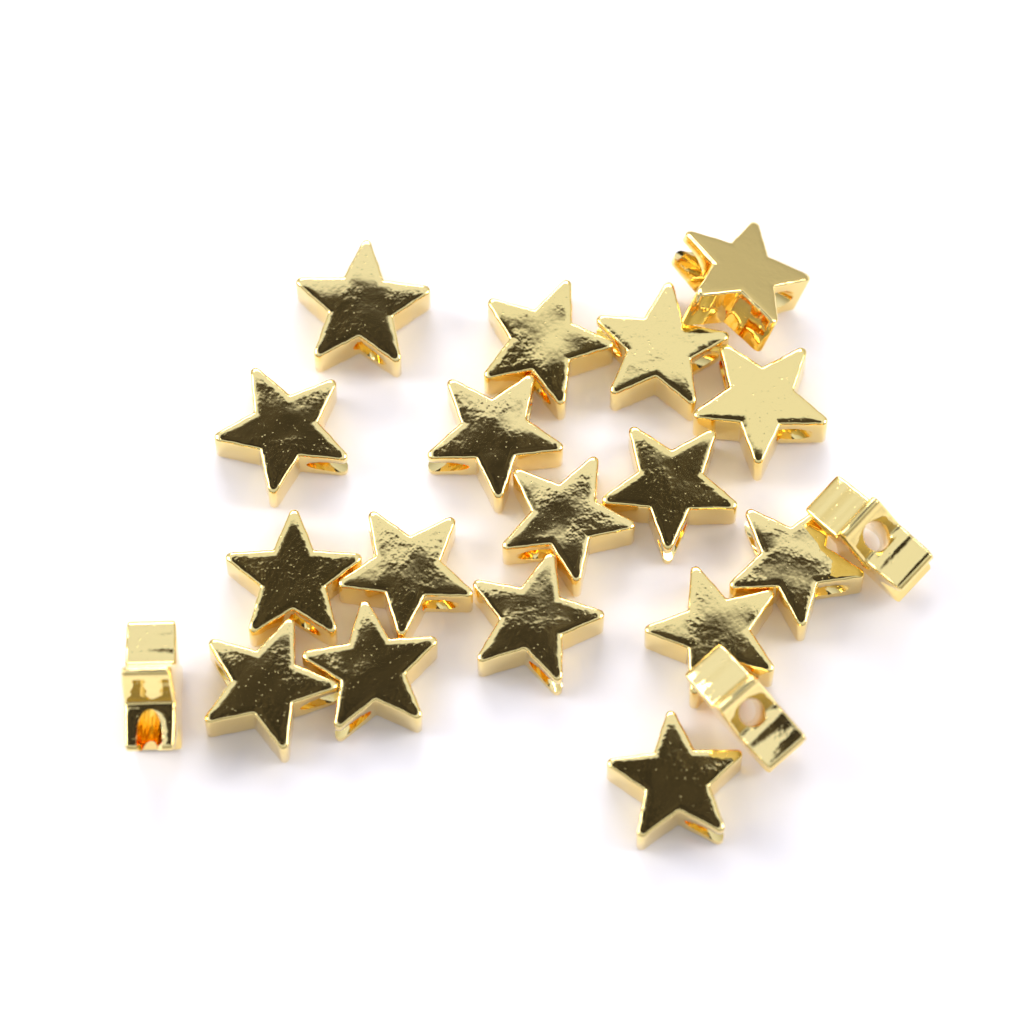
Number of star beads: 20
